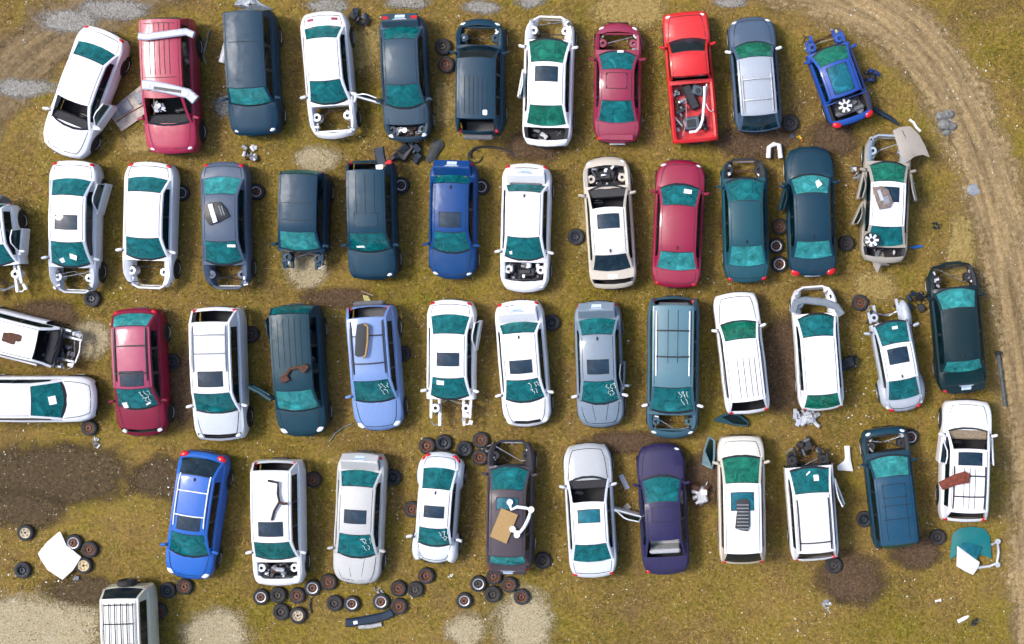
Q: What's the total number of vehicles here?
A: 50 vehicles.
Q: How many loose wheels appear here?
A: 60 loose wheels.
